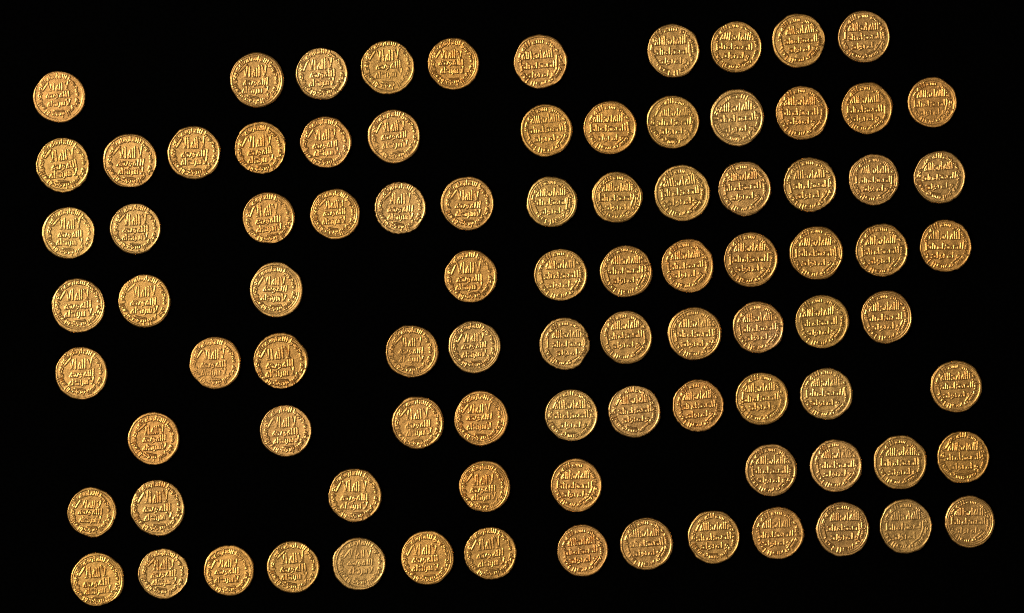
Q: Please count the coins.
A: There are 91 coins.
